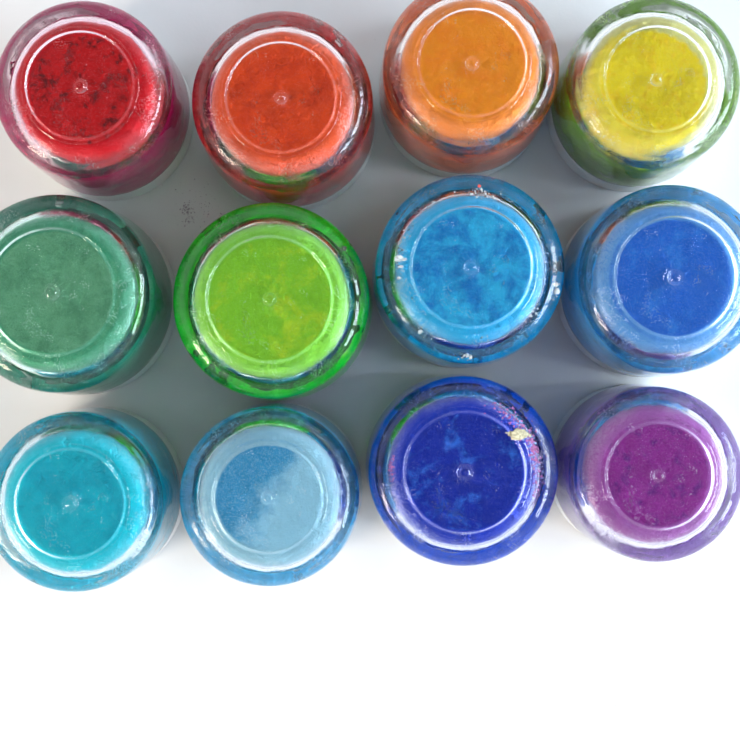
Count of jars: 12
